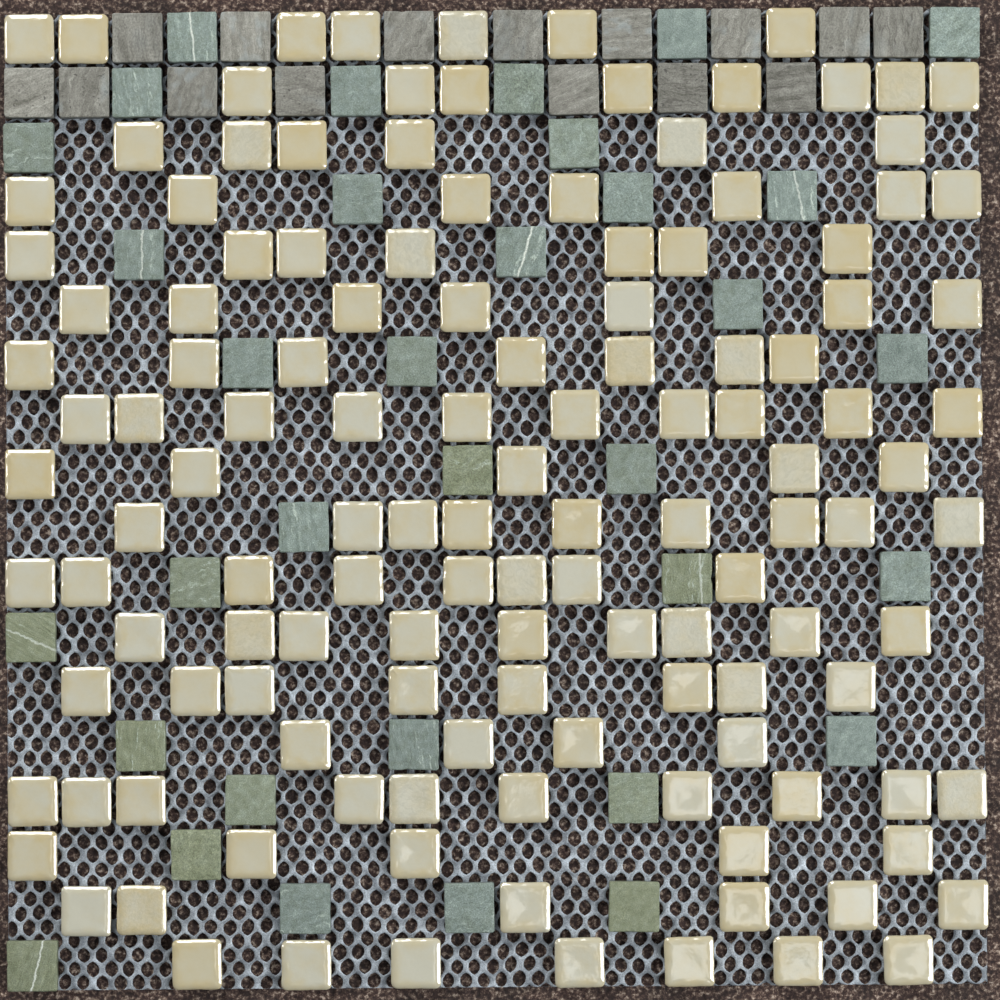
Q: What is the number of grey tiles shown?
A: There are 15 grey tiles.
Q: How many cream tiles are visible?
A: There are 130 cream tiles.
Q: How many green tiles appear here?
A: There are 34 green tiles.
